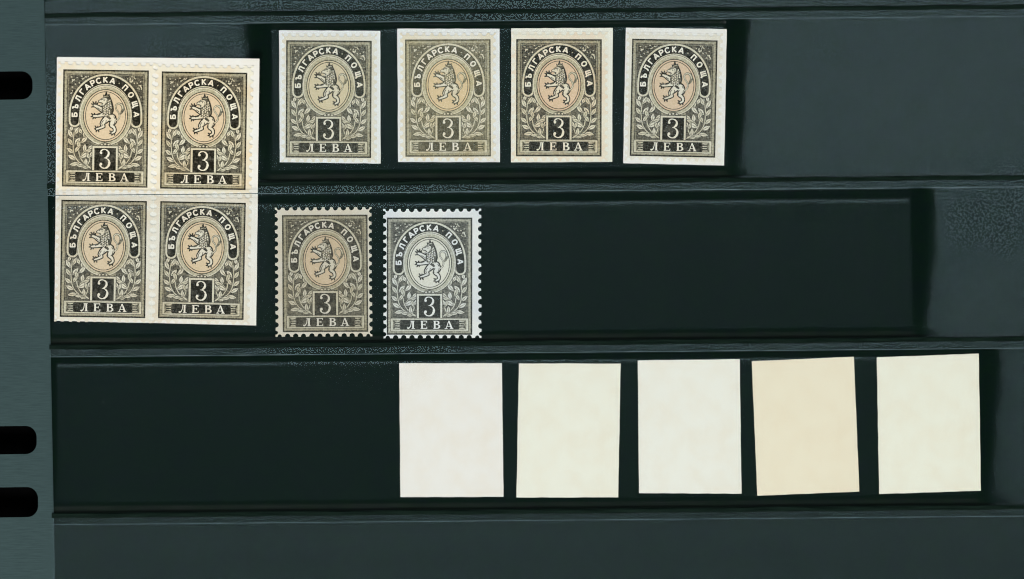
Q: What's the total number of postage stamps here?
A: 10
